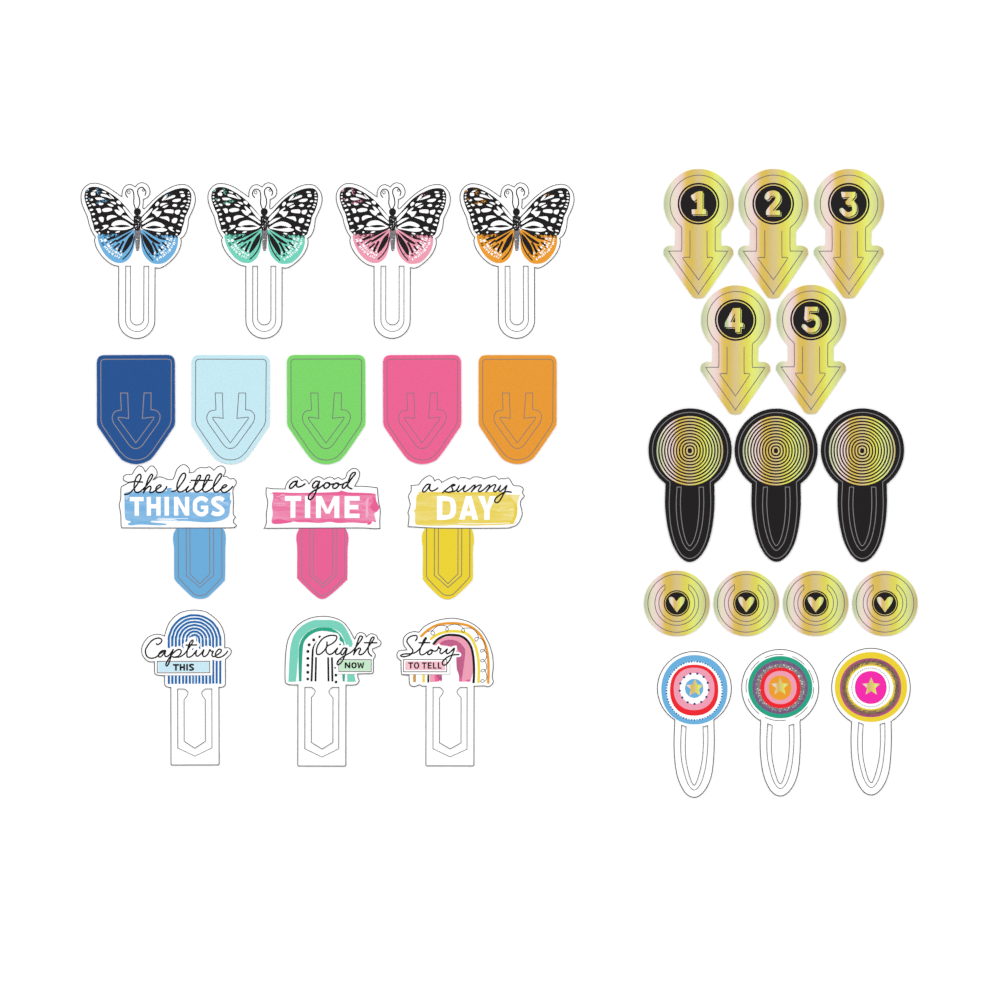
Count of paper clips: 30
